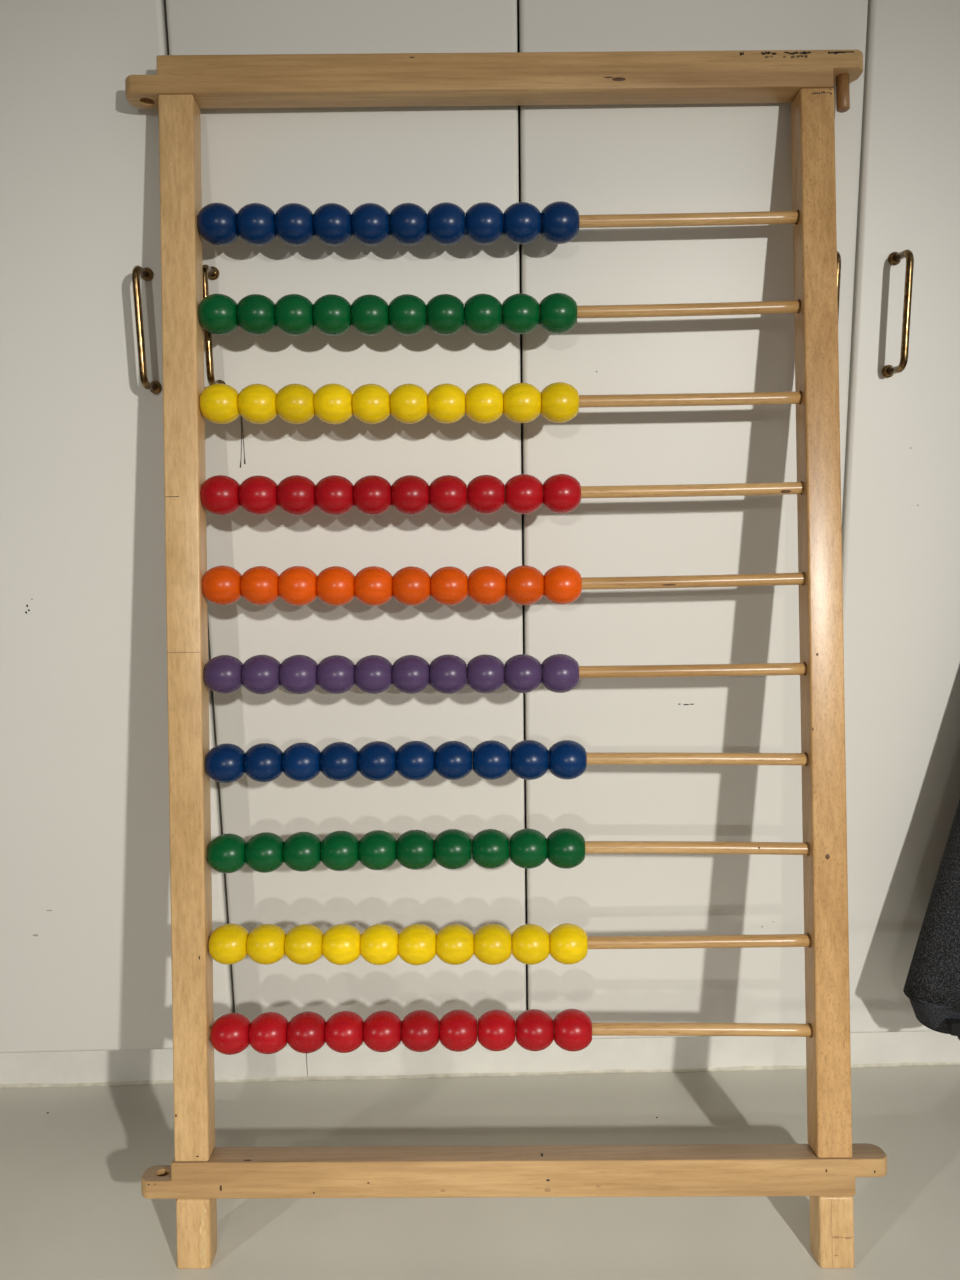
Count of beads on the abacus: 100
